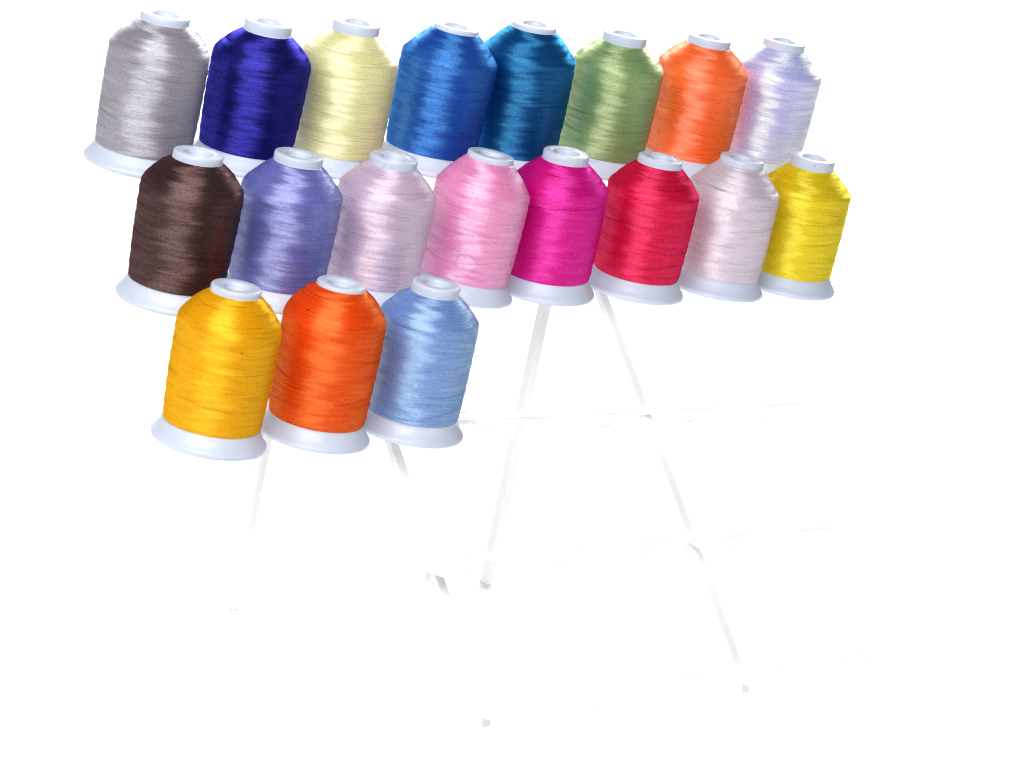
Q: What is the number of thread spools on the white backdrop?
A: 19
